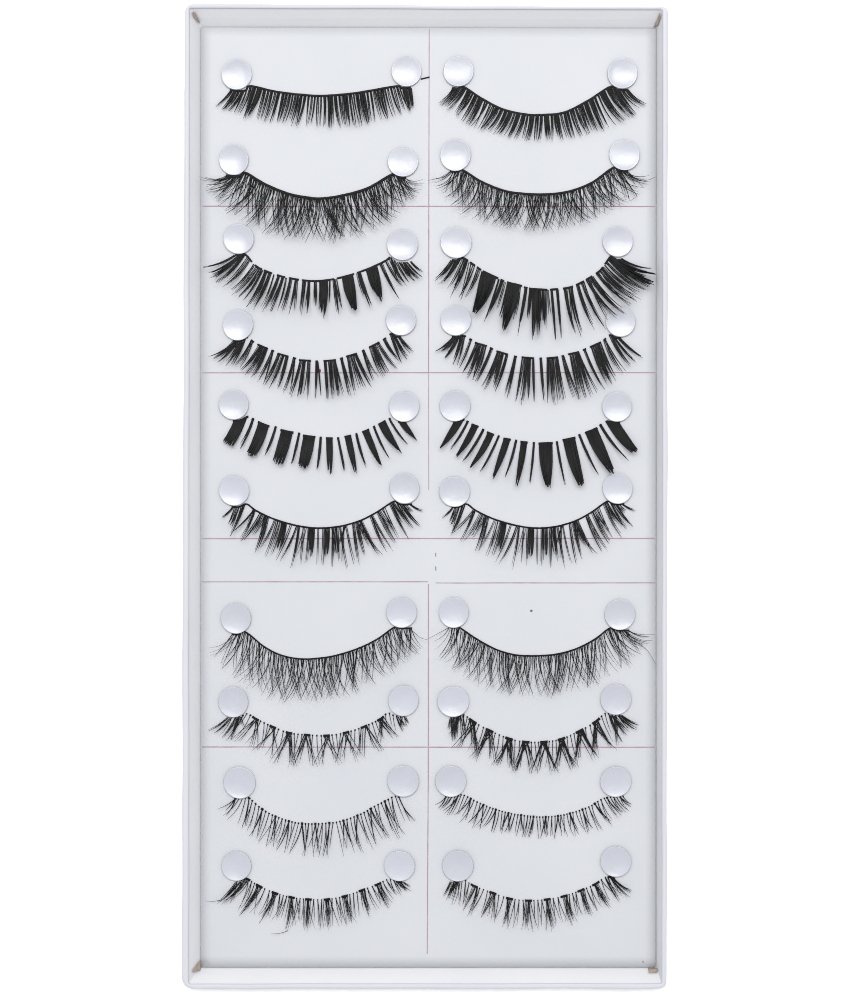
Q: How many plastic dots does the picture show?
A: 40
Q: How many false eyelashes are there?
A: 20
